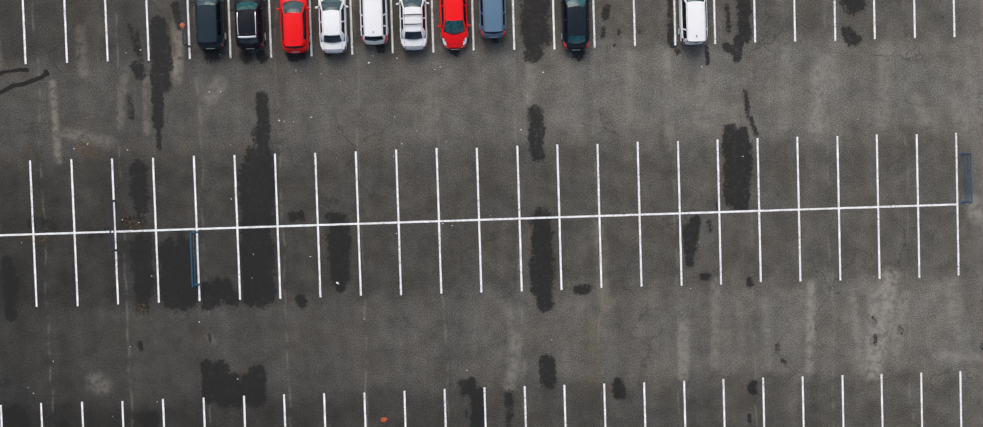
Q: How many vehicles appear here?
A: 10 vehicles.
